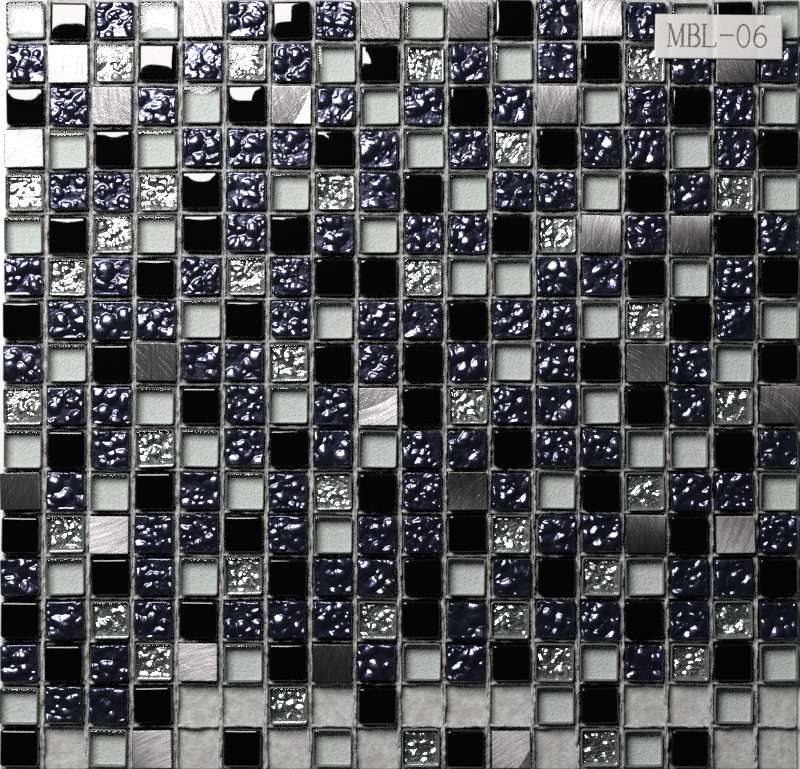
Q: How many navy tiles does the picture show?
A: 117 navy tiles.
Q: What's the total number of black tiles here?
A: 71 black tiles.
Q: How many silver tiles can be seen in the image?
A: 61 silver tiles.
